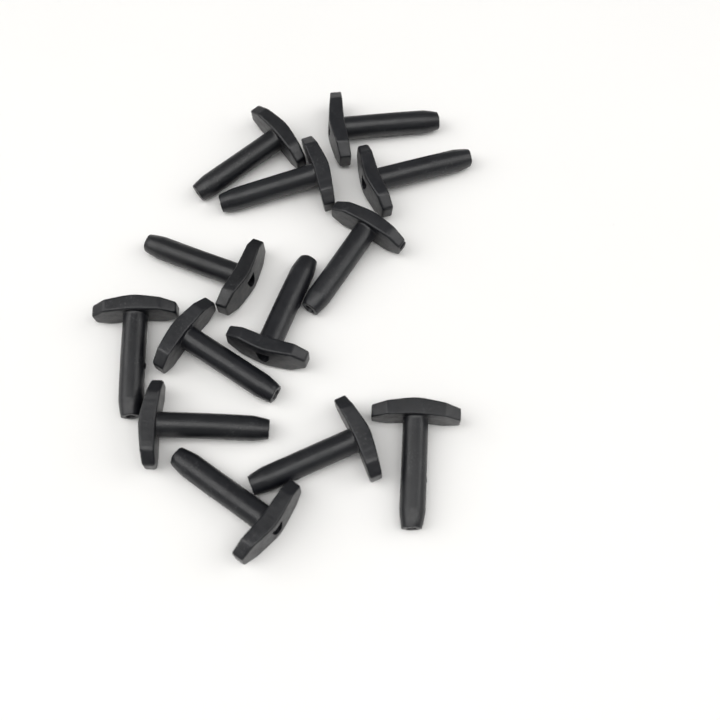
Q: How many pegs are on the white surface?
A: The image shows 13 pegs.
